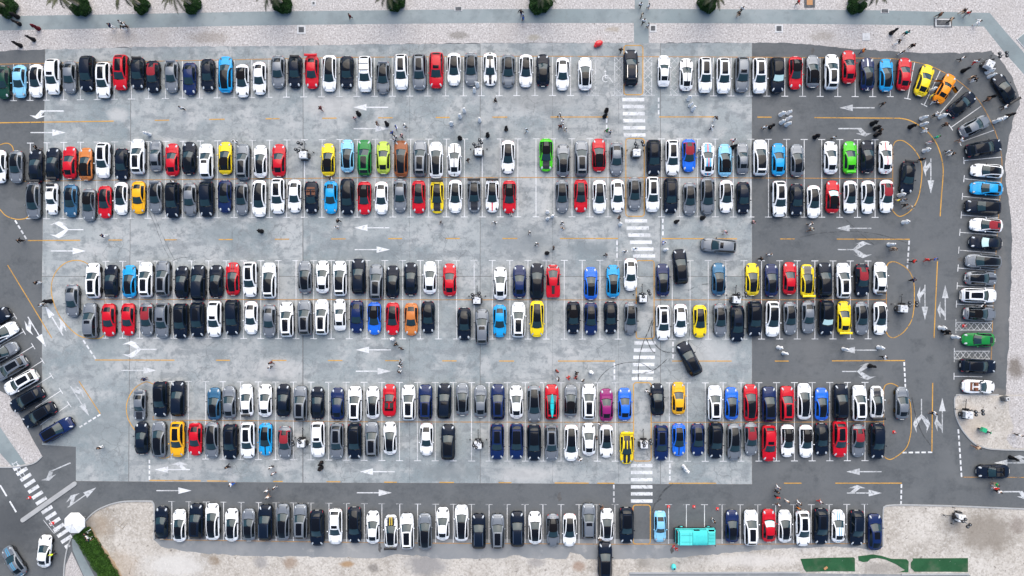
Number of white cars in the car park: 113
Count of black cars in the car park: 81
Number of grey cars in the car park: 76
